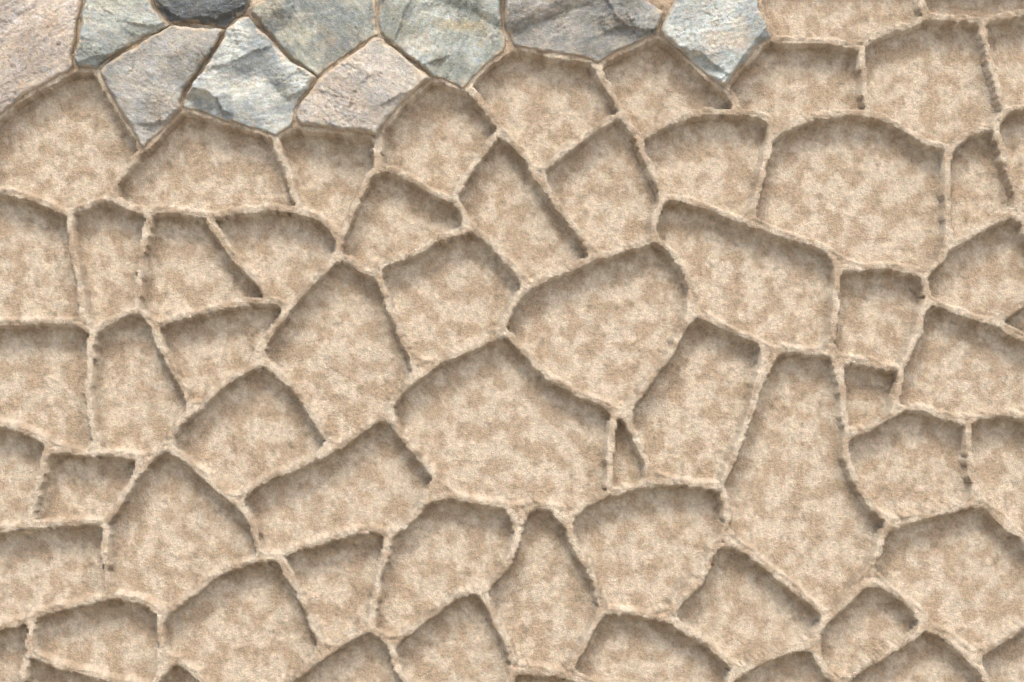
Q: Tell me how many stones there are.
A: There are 10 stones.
